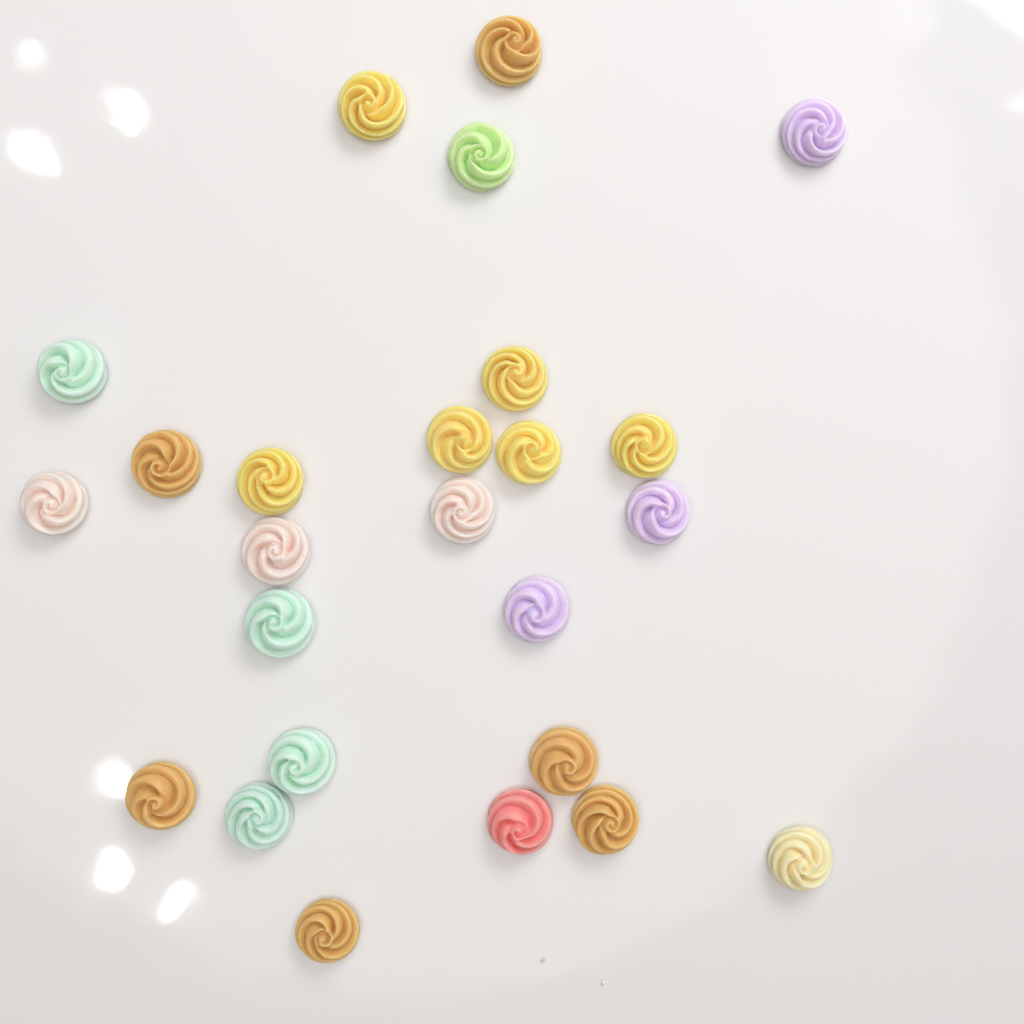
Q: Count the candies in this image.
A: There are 25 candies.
